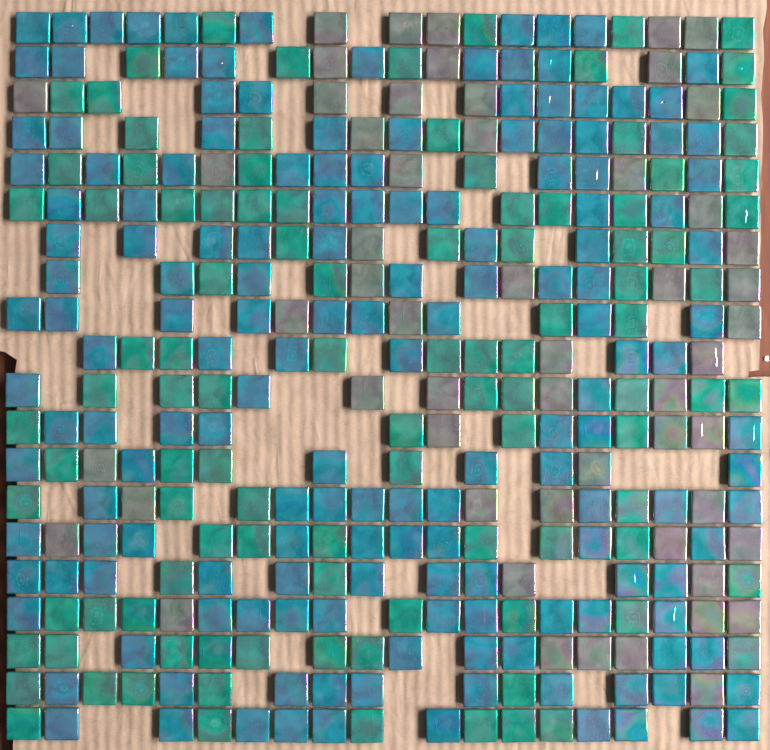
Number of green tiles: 104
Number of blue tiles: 162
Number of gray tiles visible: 55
